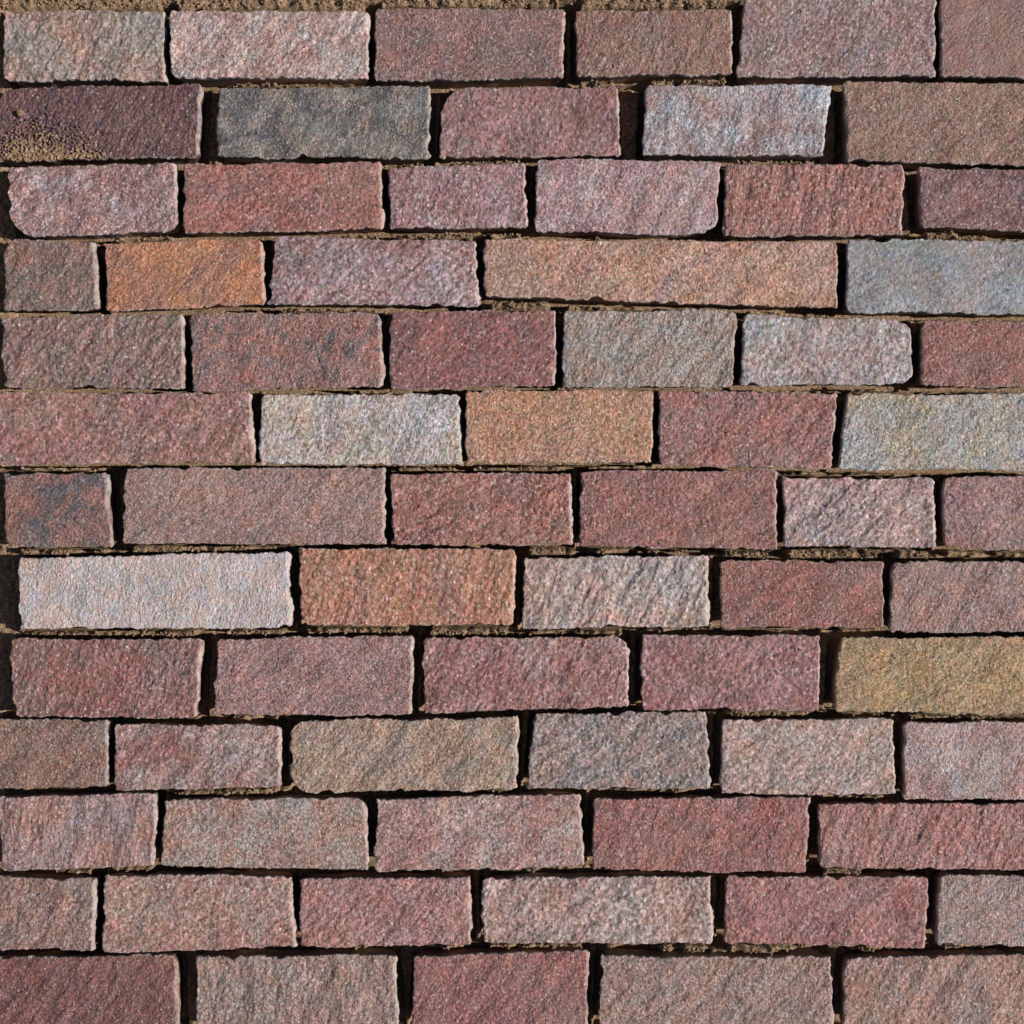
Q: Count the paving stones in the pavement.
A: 71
